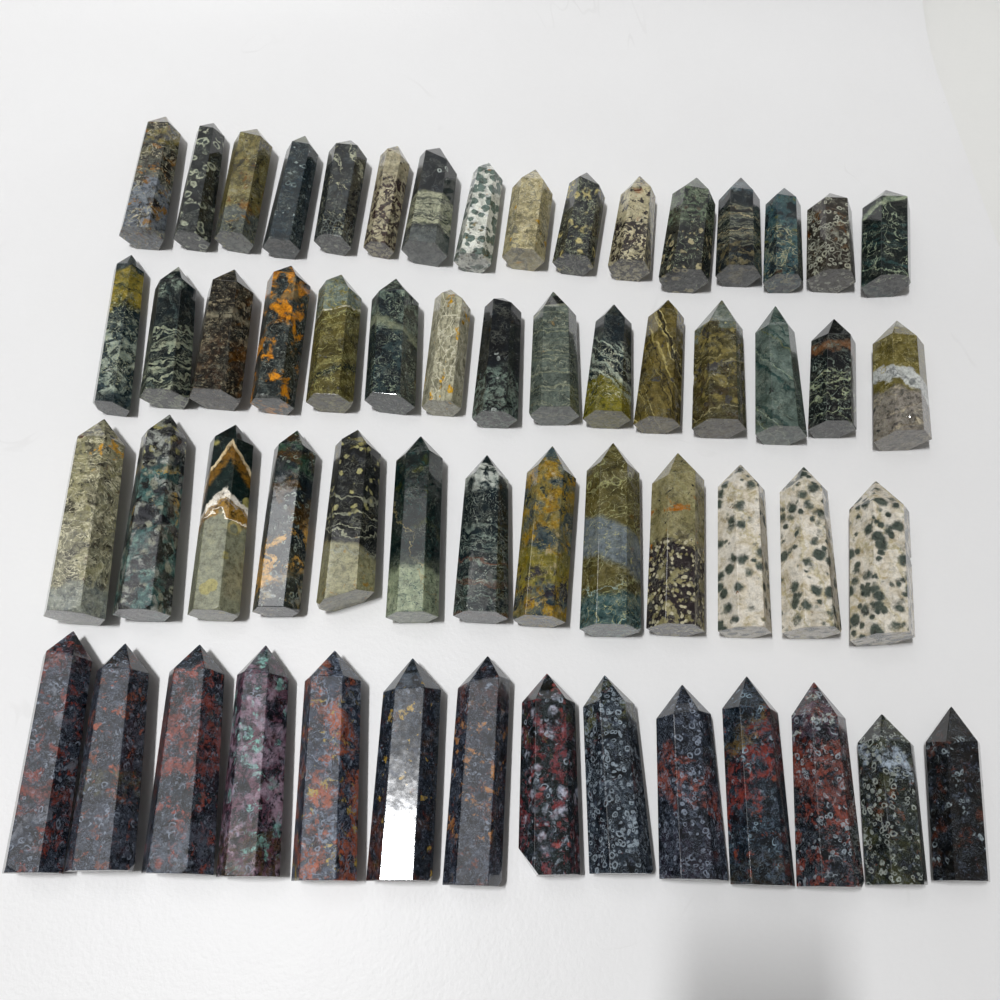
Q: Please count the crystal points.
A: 58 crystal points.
